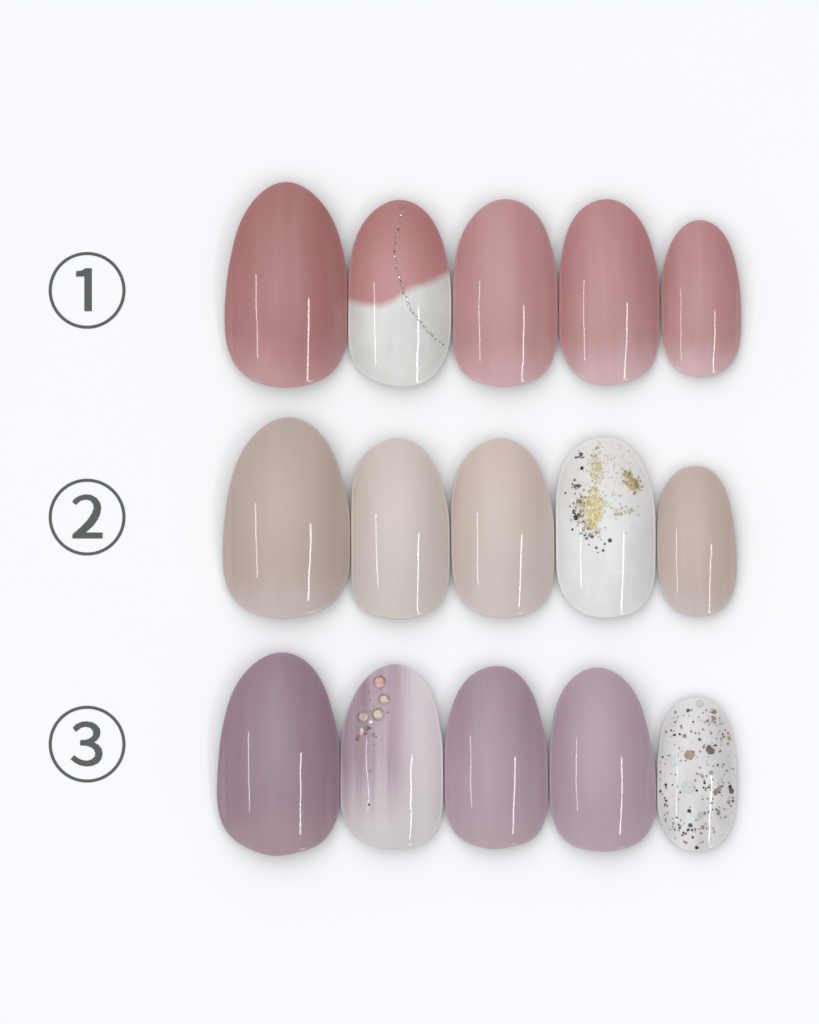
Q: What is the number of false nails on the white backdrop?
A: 15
